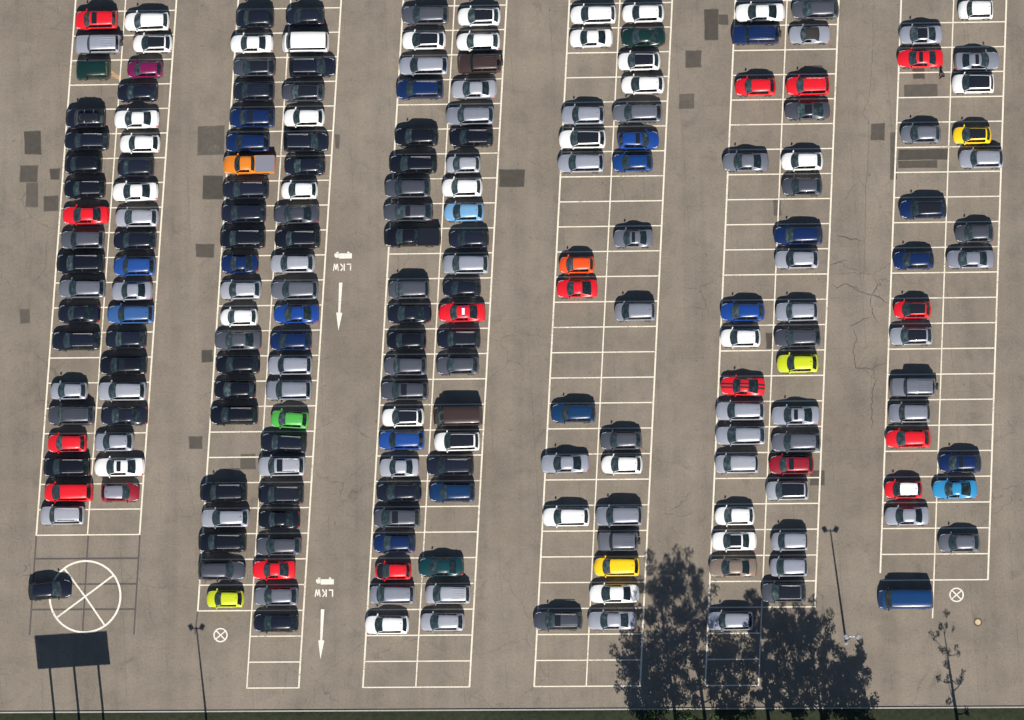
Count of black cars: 45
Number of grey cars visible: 81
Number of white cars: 34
